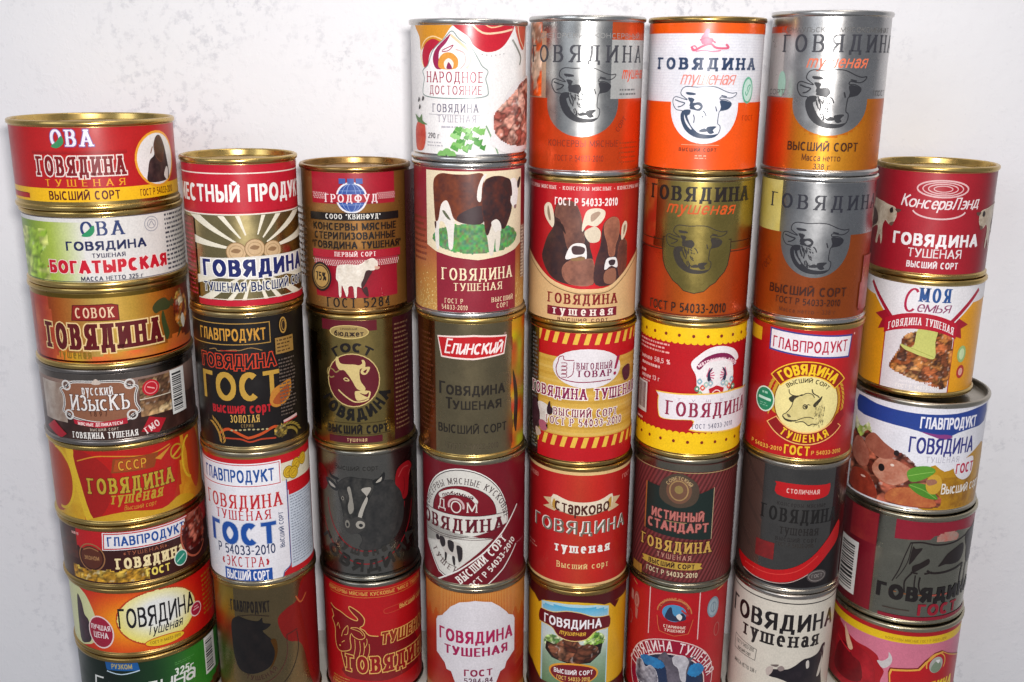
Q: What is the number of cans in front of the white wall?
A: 41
